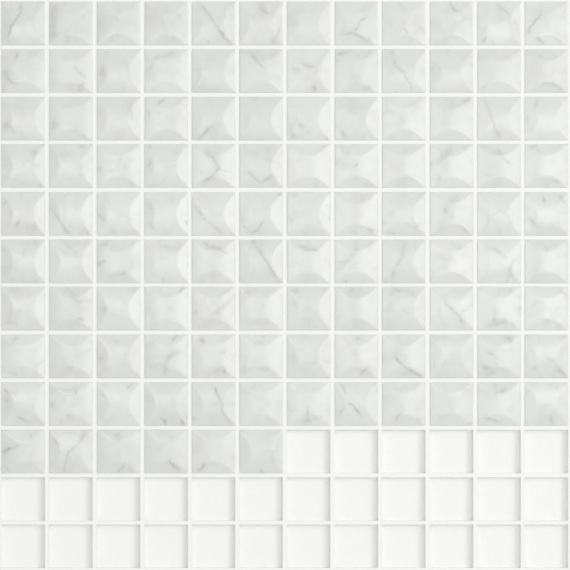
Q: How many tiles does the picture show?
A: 114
